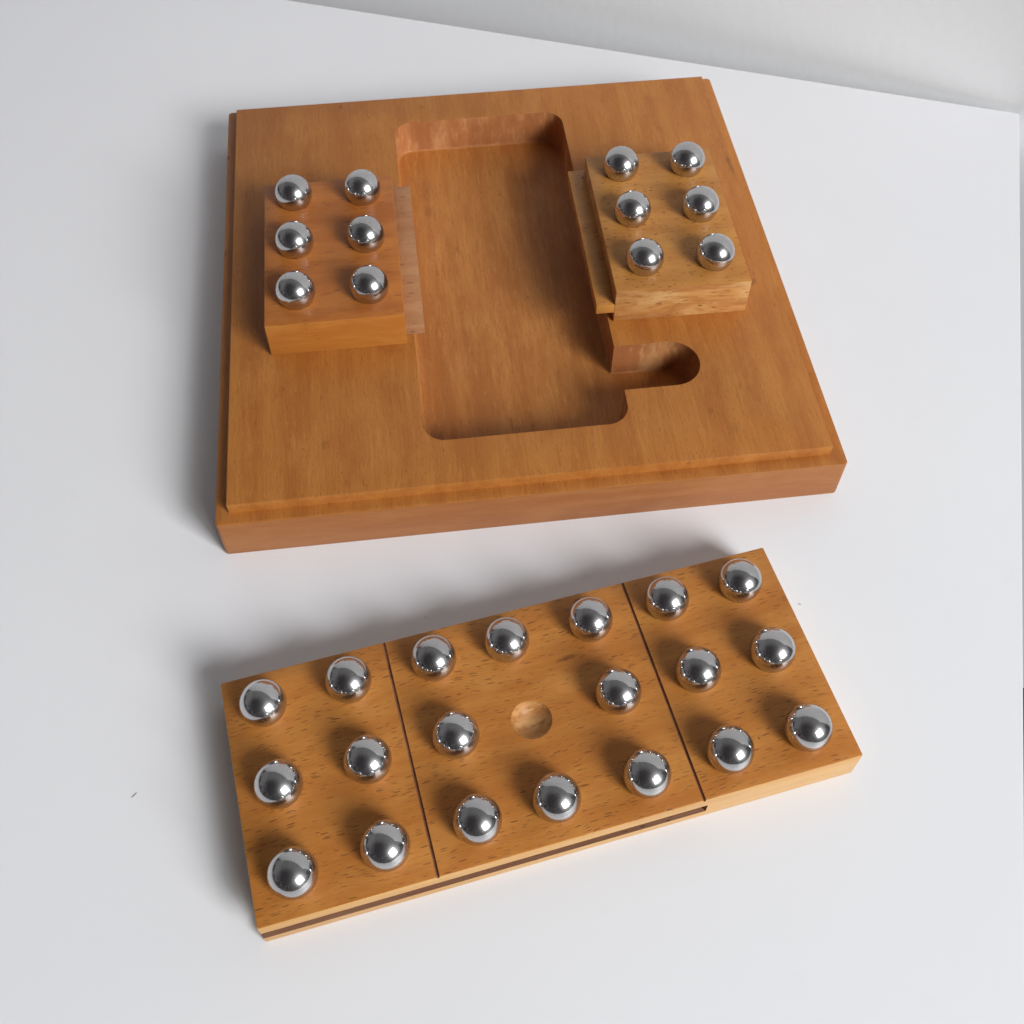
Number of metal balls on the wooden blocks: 32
